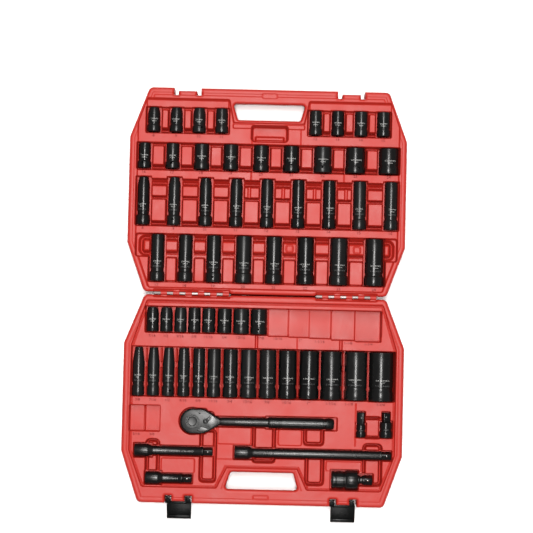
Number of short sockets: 25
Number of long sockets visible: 31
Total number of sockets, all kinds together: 56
